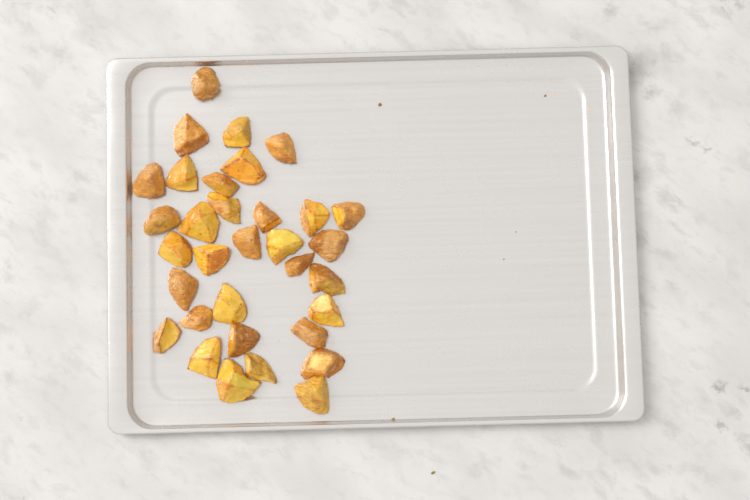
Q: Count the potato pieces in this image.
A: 33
